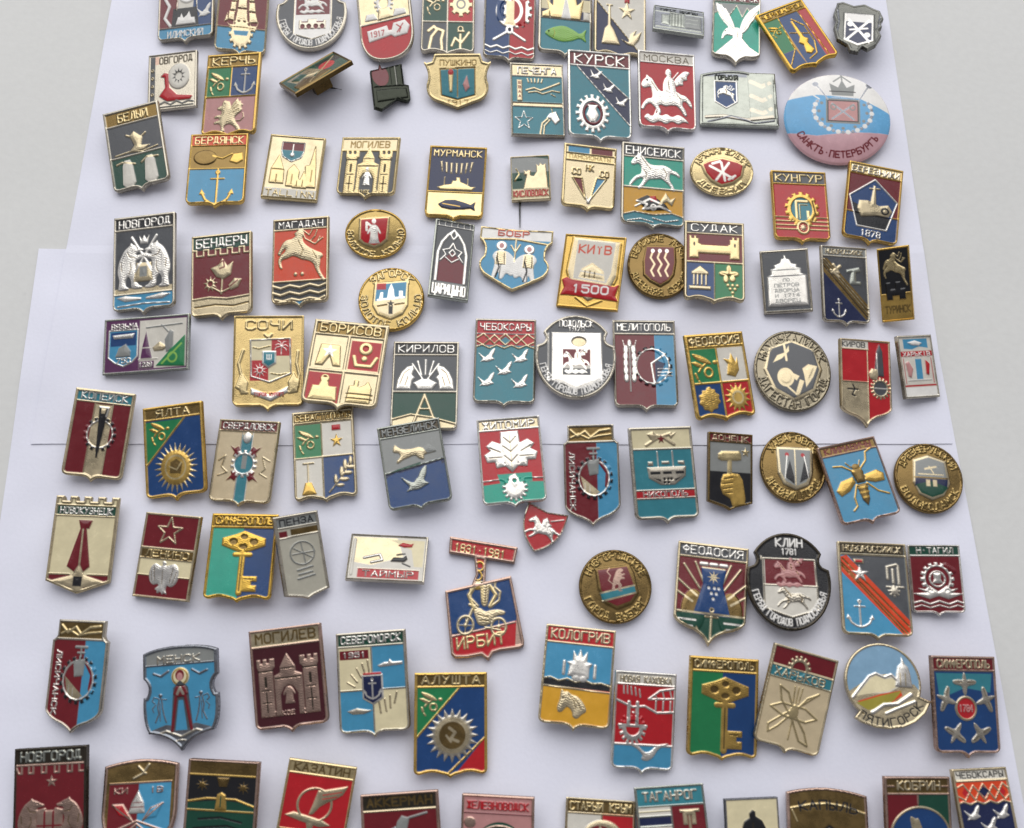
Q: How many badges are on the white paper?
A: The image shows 104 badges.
